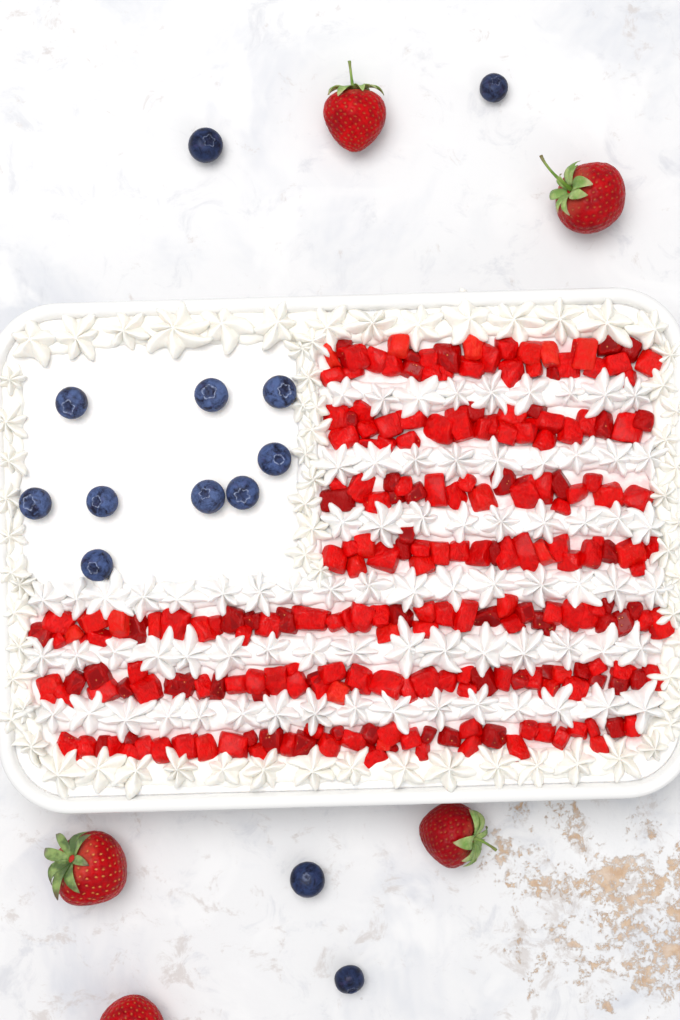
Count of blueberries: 13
